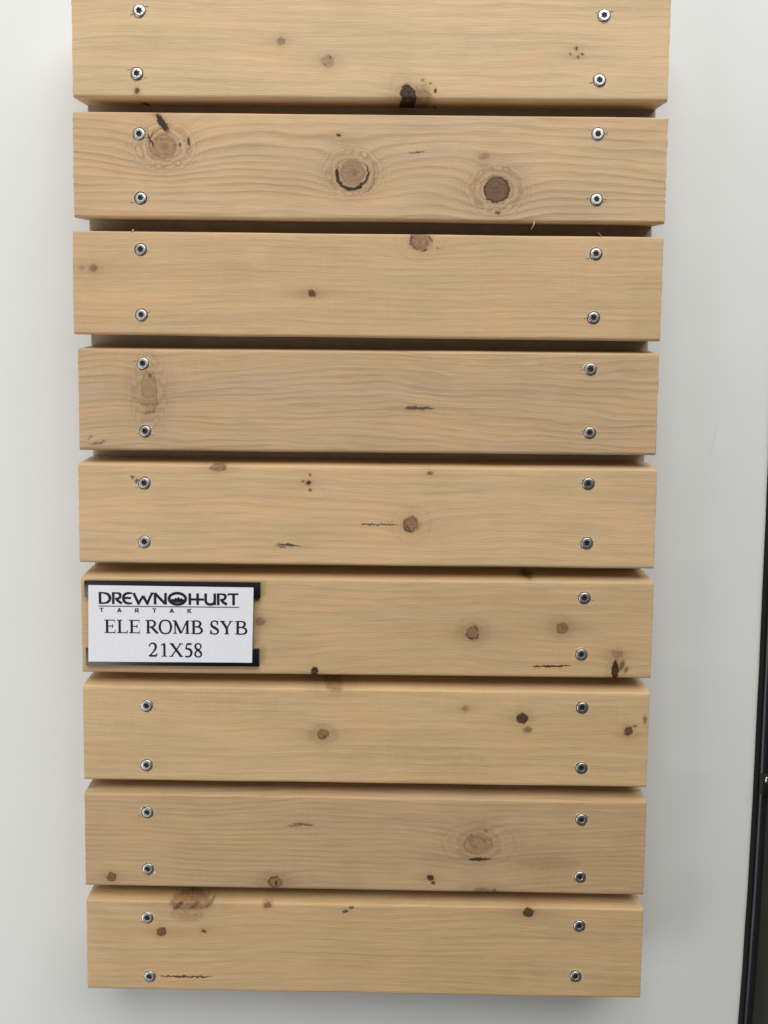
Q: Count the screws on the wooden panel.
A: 34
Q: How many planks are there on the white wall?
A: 9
